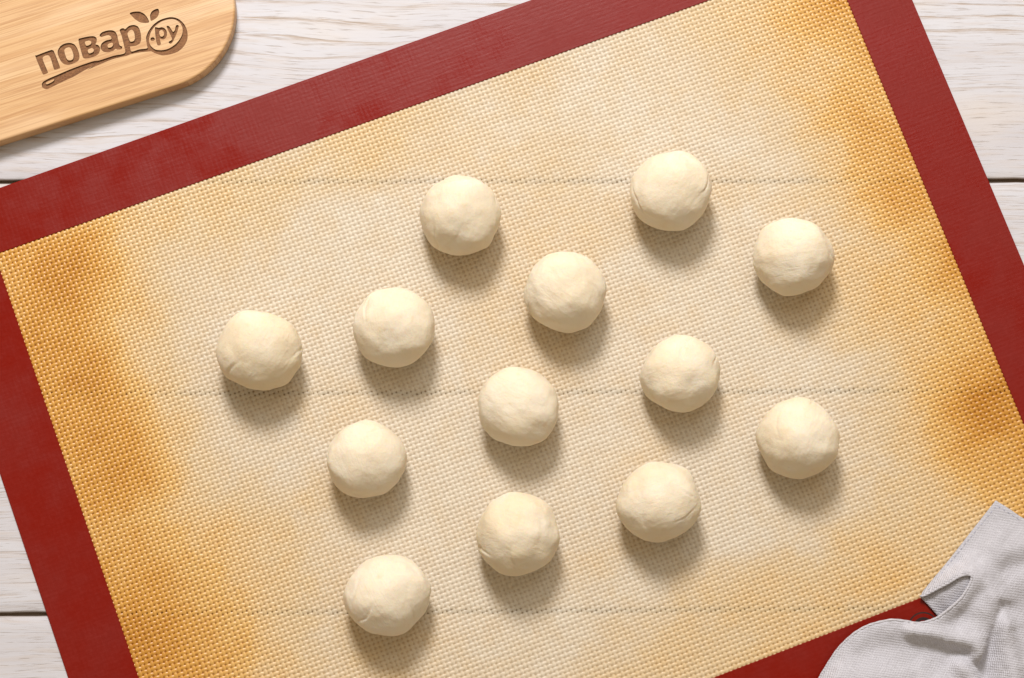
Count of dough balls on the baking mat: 13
